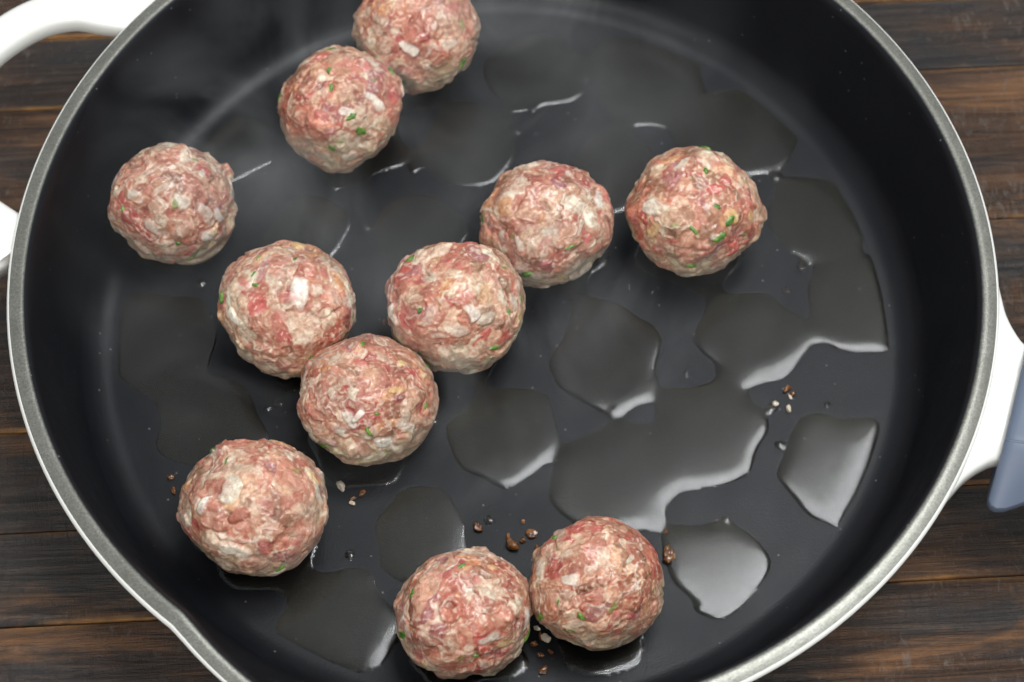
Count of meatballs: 11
